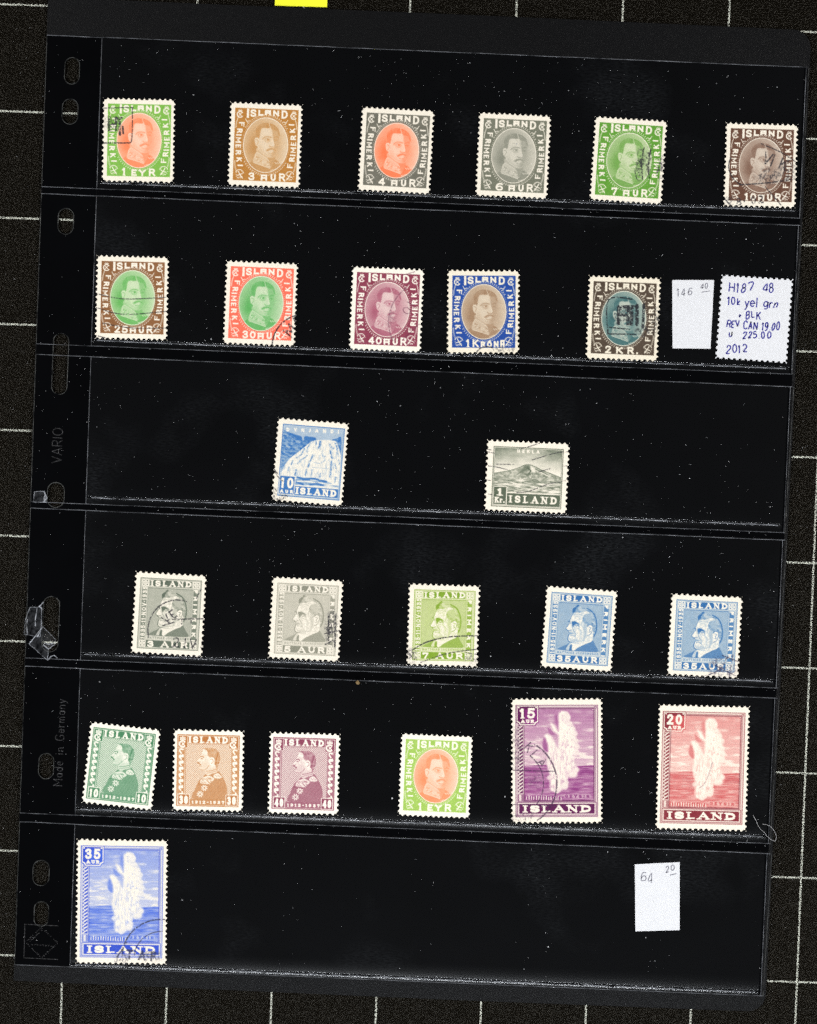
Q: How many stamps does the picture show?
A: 25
